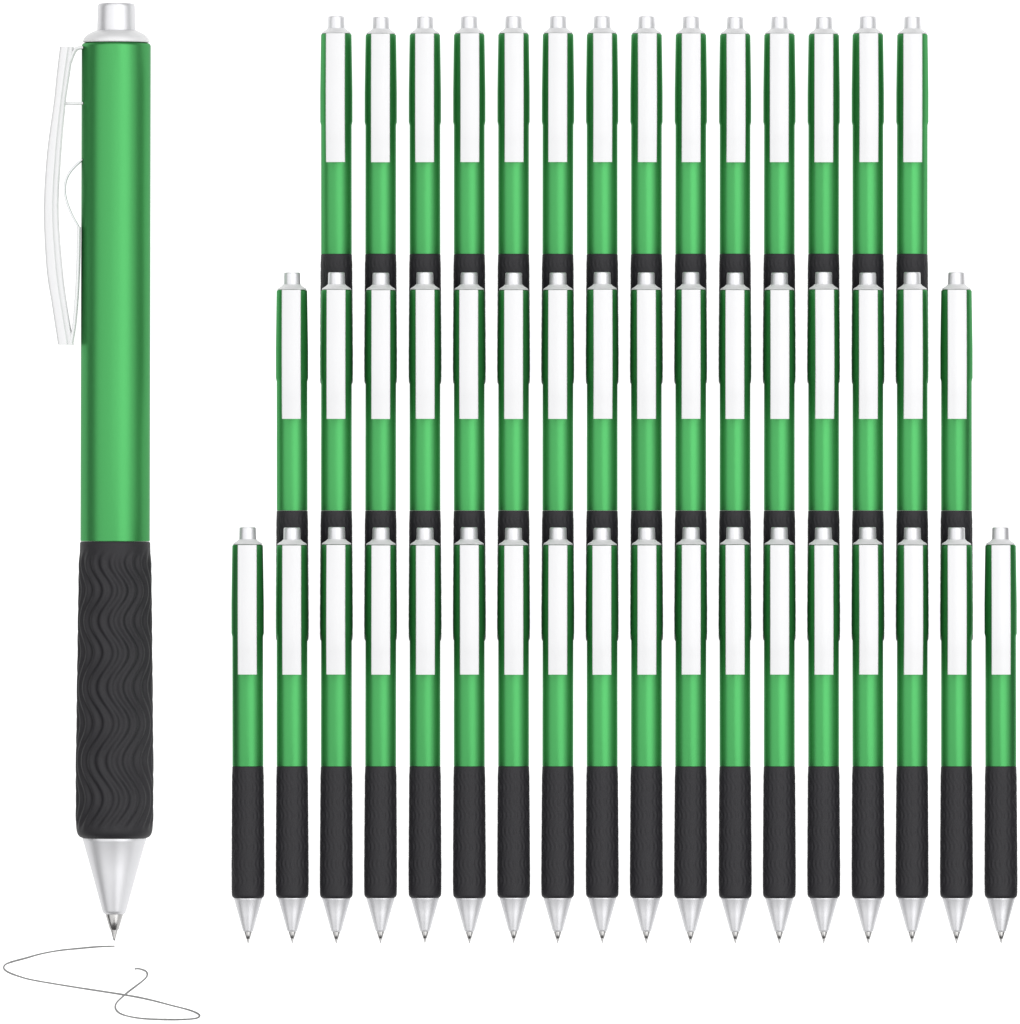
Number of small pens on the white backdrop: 48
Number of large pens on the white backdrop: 1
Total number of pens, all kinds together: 49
